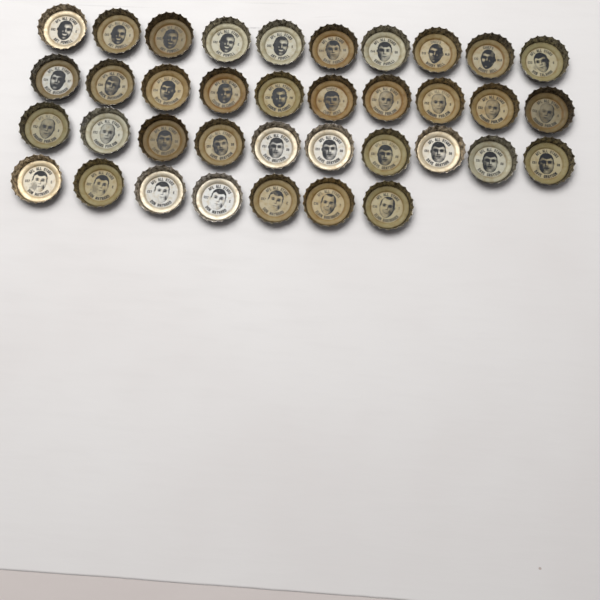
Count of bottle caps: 37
